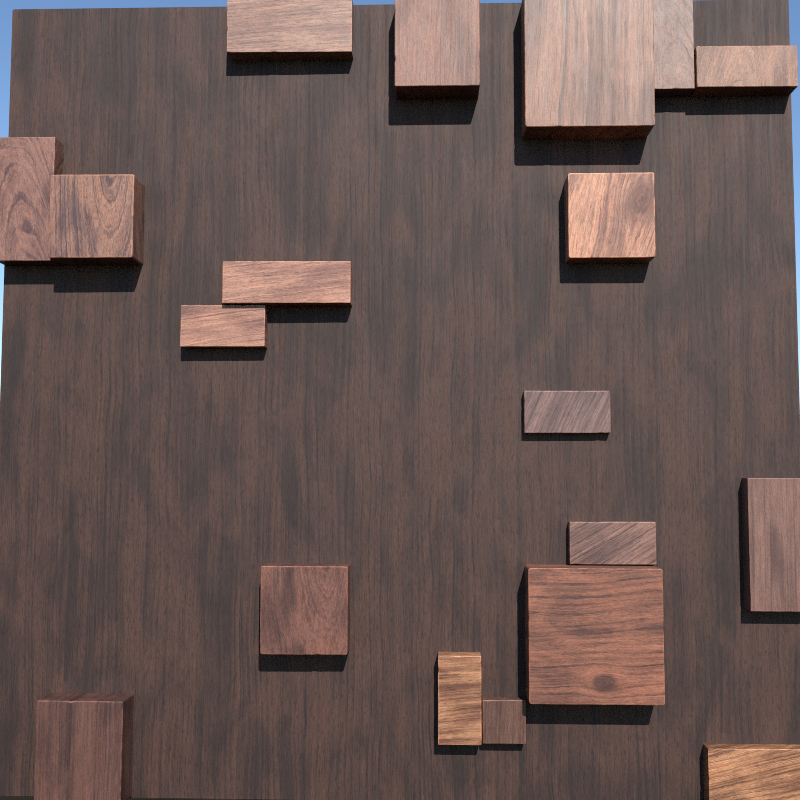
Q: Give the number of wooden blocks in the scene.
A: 19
